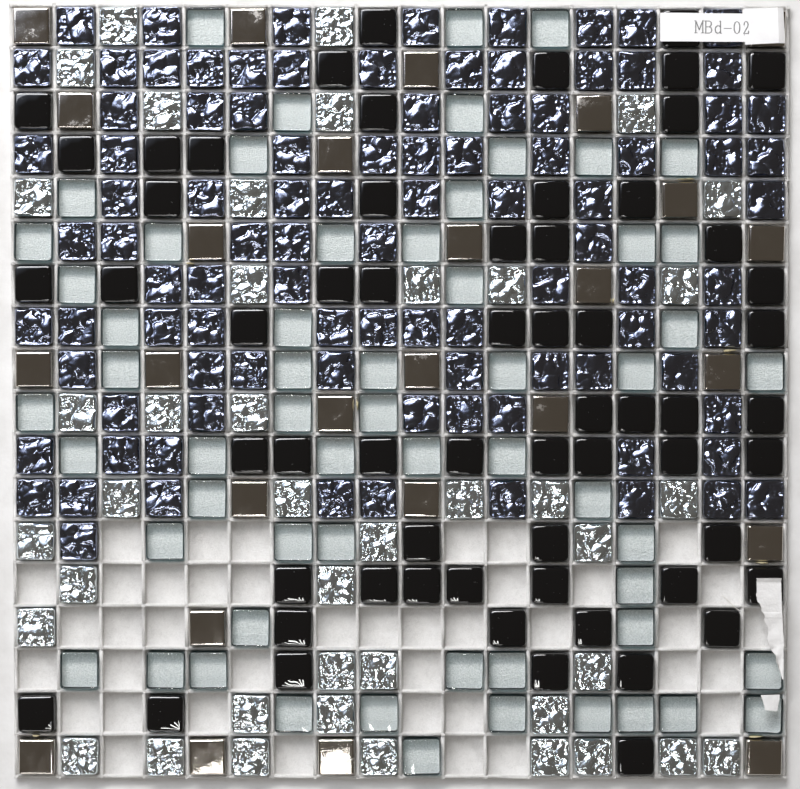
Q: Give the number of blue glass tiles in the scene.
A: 97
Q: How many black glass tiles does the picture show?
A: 61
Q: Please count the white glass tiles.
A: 59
